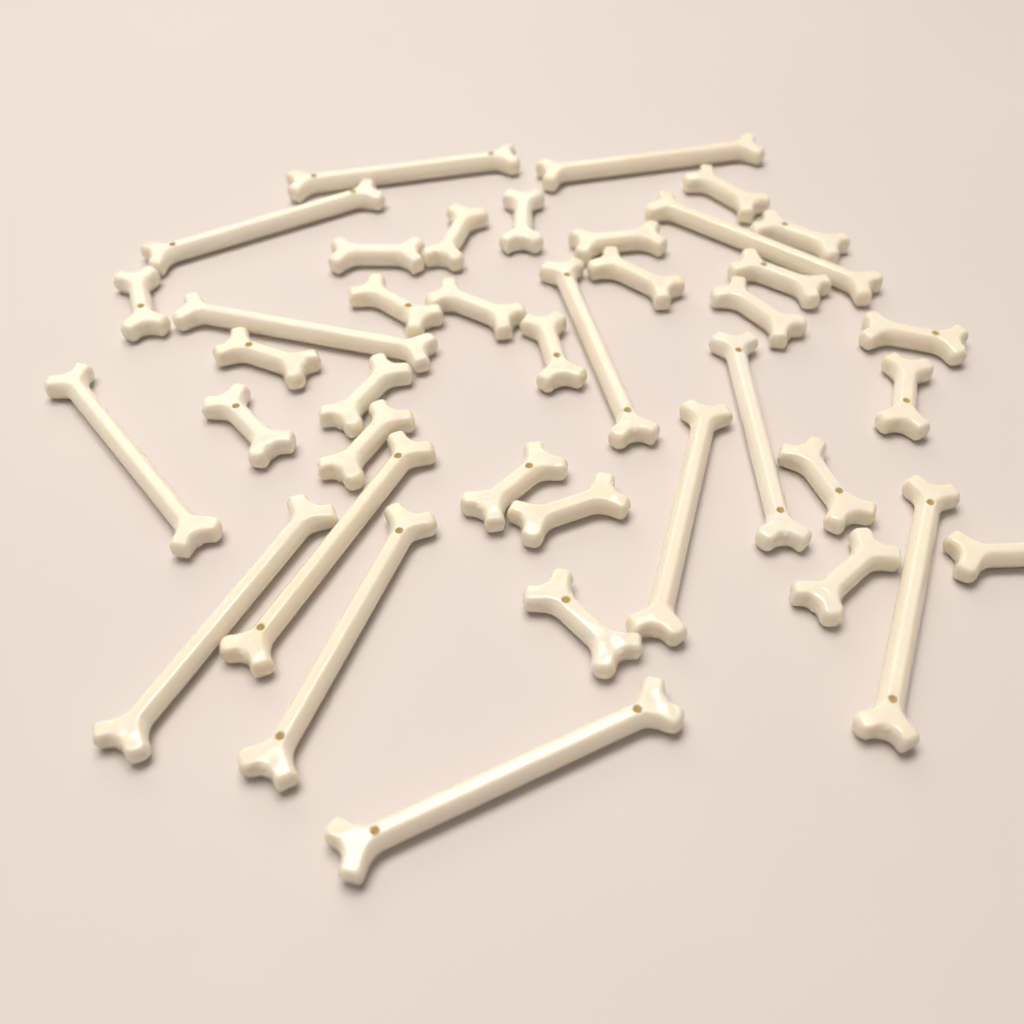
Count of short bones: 24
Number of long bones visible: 15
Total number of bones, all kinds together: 39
